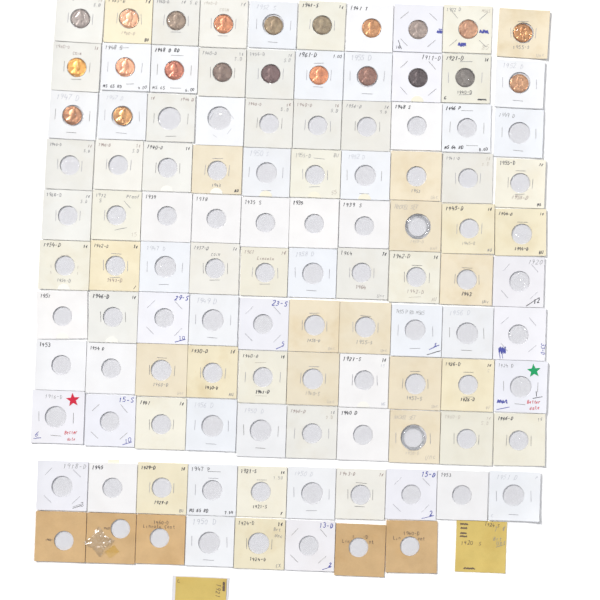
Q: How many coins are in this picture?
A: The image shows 22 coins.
